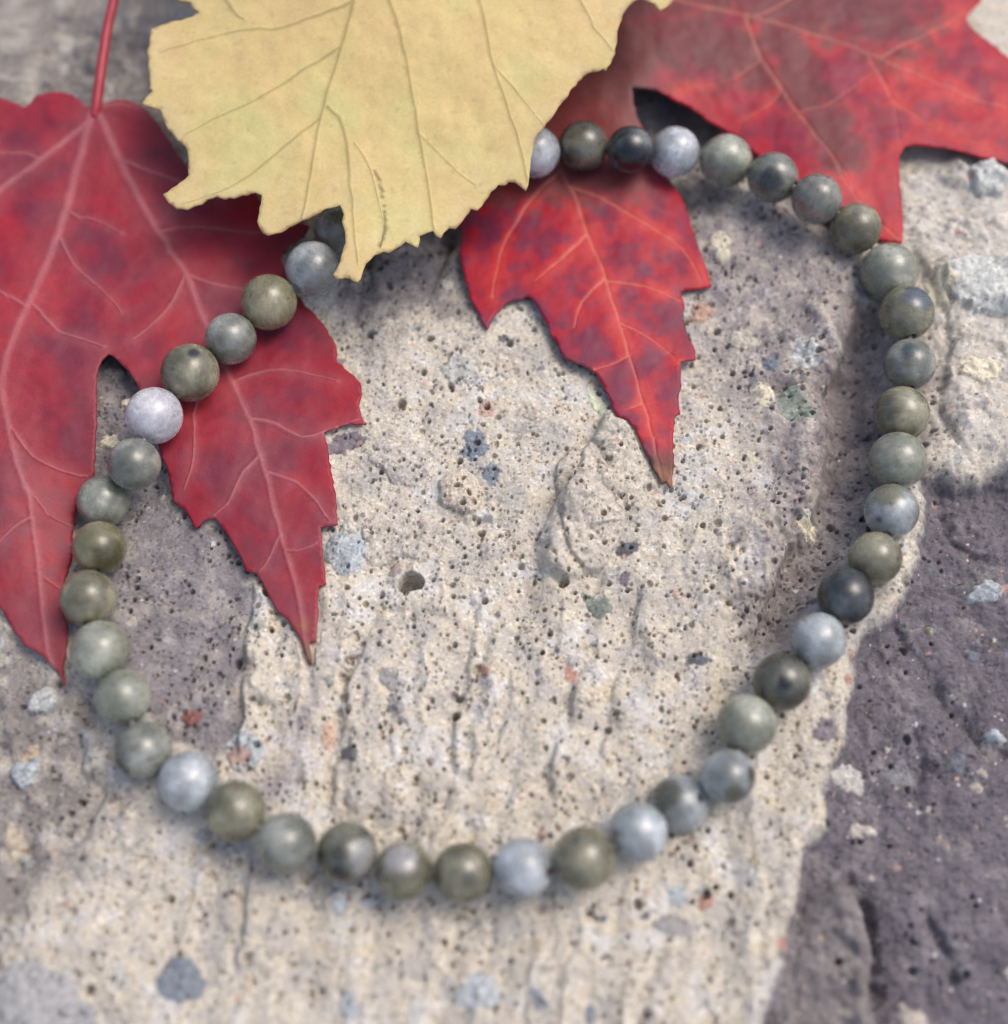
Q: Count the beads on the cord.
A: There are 43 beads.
